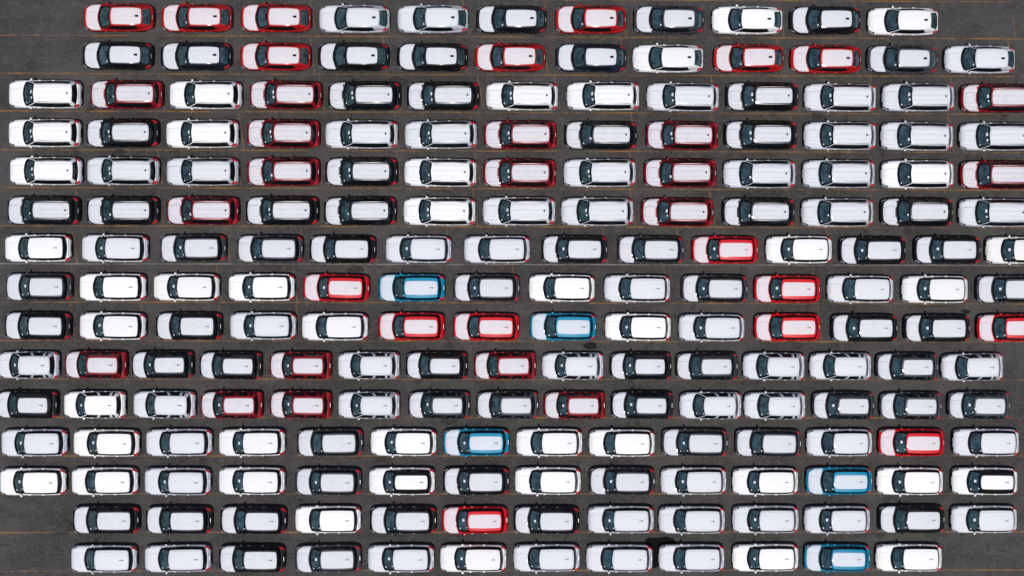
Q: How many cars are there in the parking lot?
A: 200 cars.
